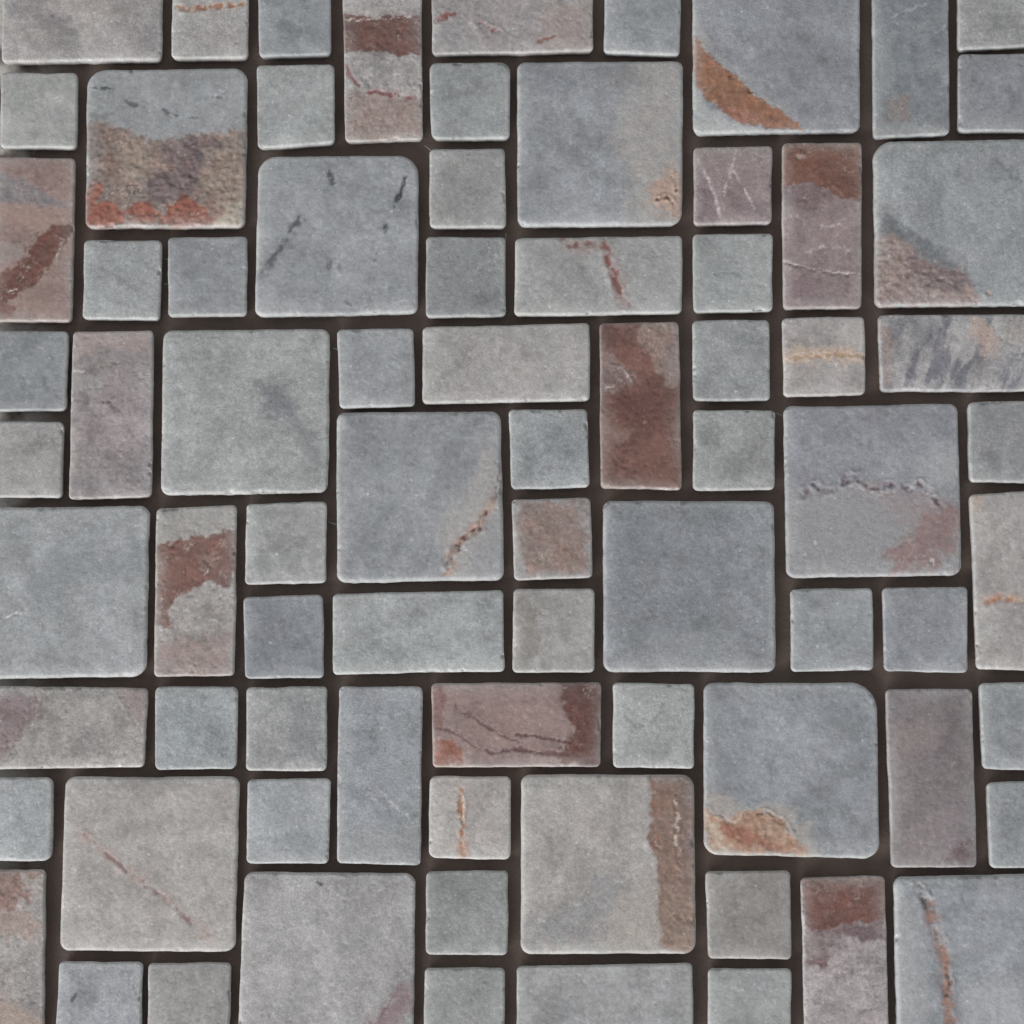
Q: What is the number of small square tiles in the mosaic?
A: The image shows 42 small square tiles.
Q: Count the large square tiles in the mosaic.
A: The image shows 15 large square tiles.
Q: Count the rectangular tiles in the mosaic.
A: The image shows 21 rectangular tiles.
